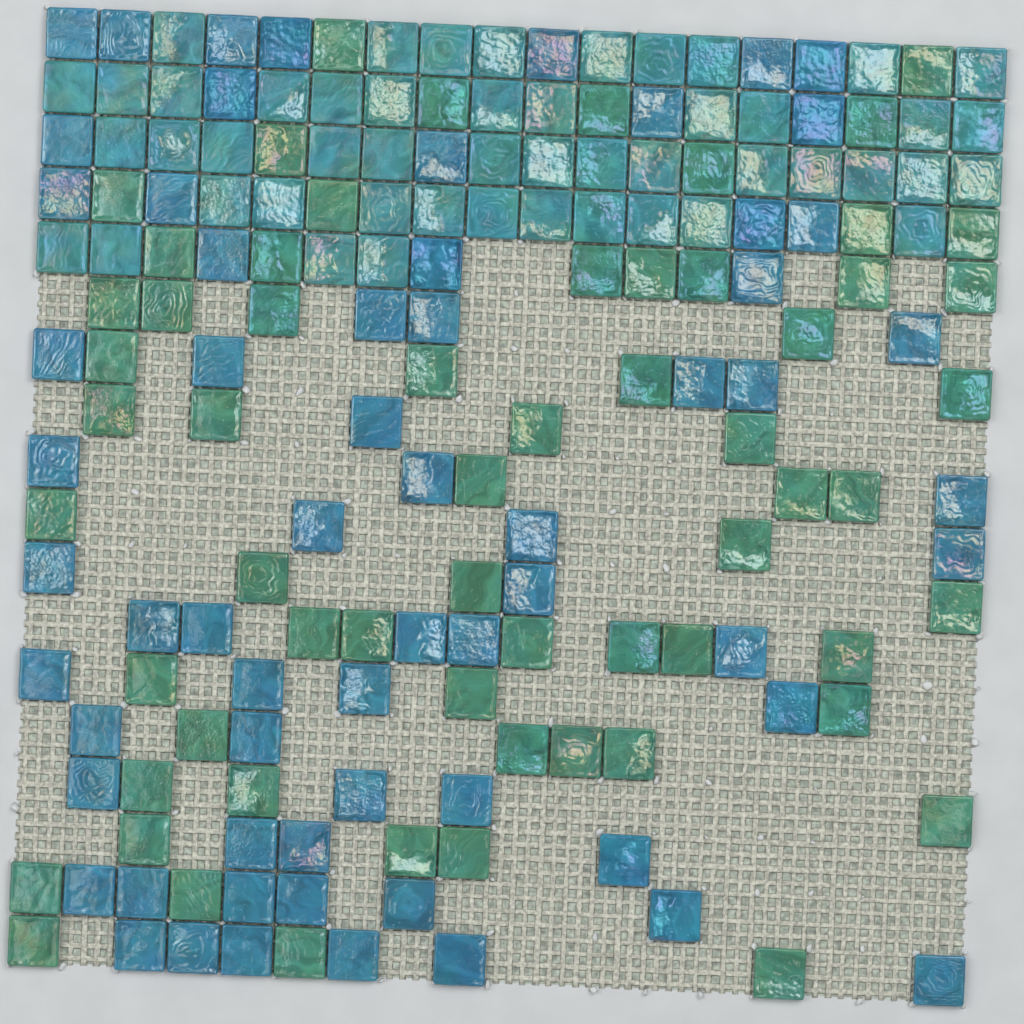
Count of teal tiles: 49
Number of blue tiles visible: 64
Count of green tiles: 62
